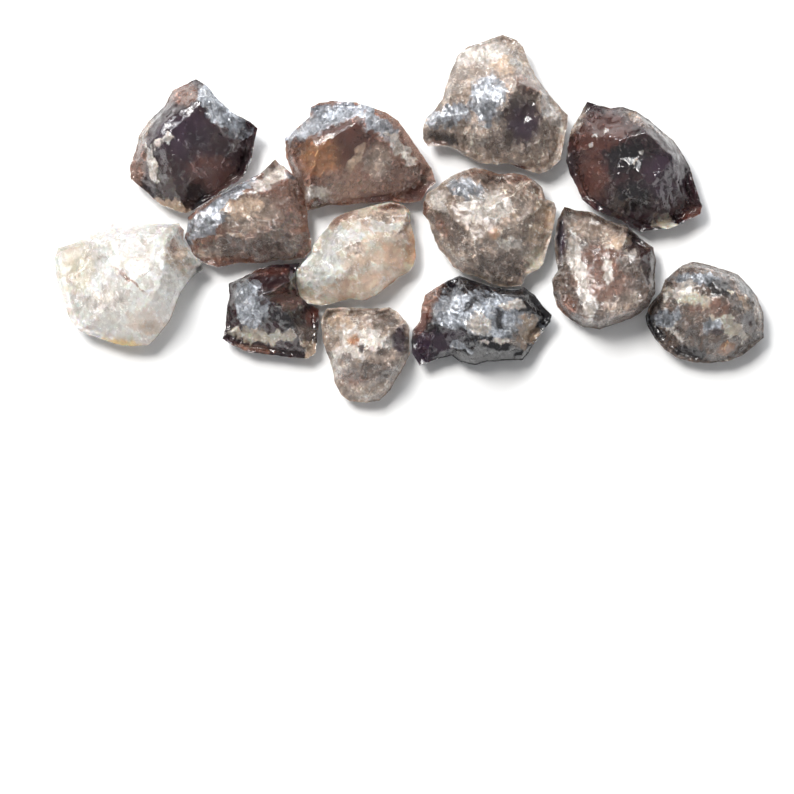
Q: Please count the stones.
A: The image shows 13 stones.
